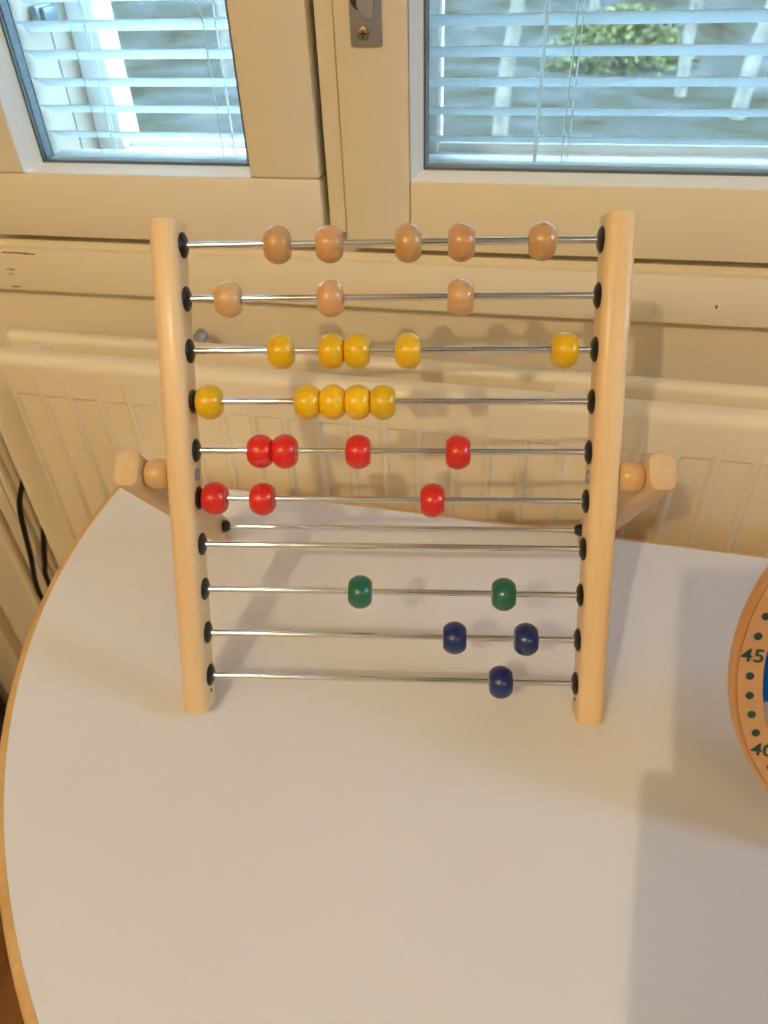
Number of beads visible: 30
